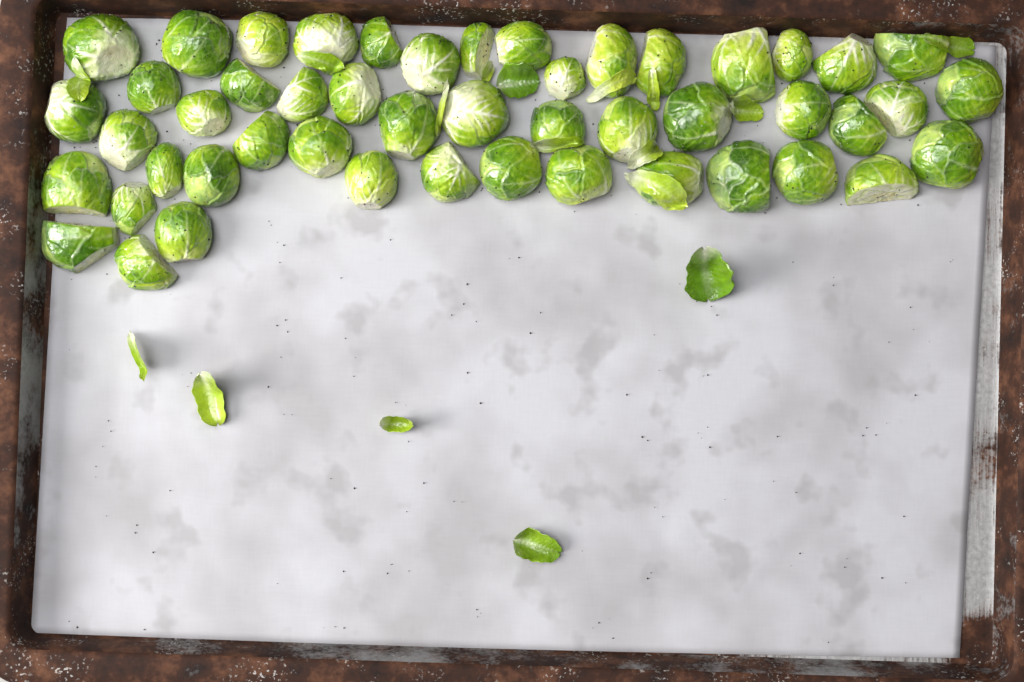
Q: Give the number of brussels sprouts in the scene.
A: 49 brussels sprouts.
